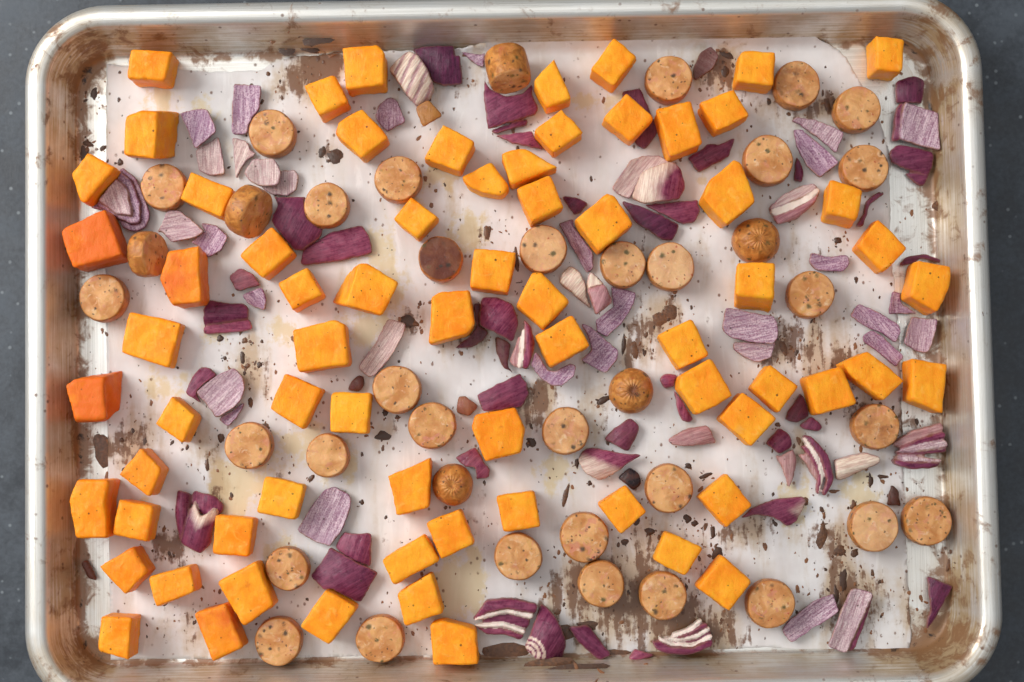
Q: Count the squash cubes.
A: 70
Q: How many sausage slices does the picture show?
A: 38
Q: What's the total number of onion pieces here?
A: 91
